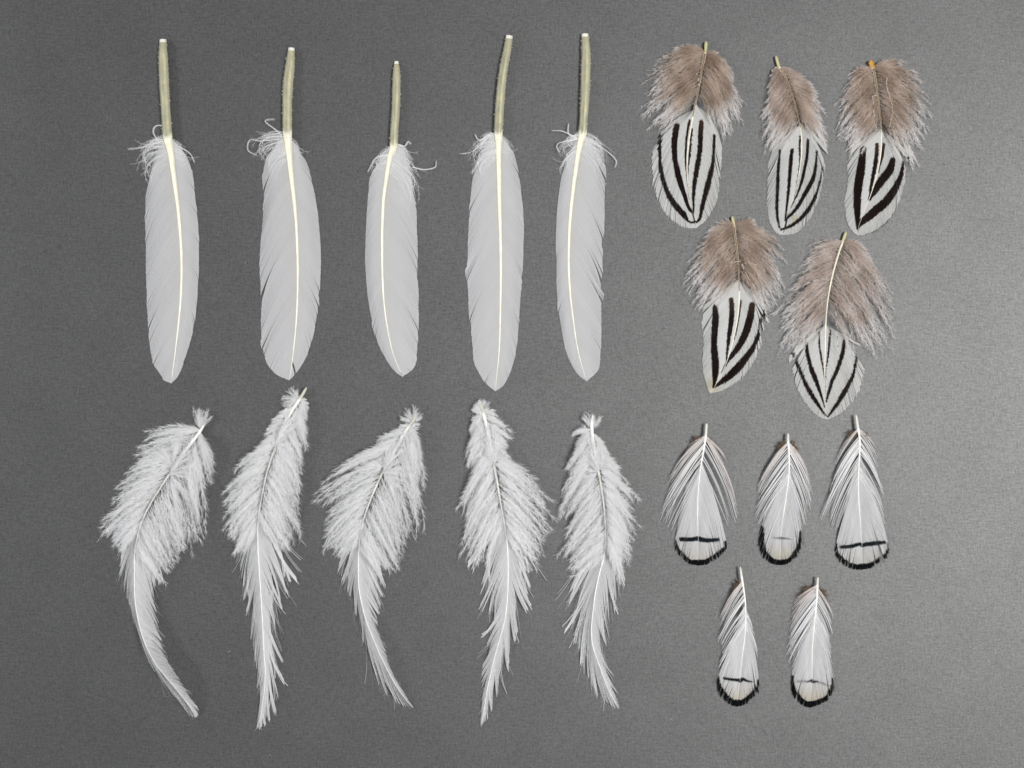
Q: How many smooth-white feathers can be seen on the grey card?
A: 5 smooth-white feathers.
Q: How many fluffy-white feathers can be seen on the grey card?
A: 5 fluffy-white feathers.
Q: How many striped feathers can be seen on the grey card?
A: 5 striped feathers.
